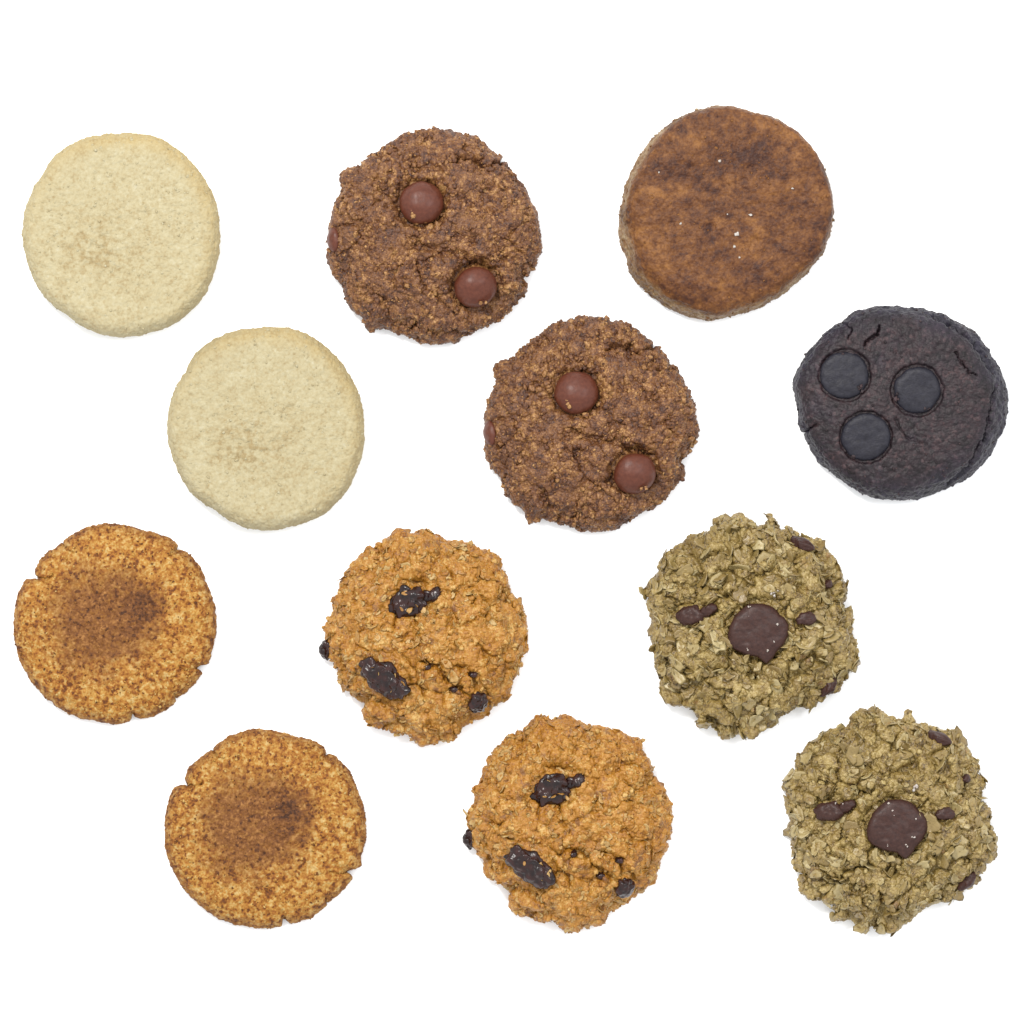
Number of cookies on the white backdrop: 12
